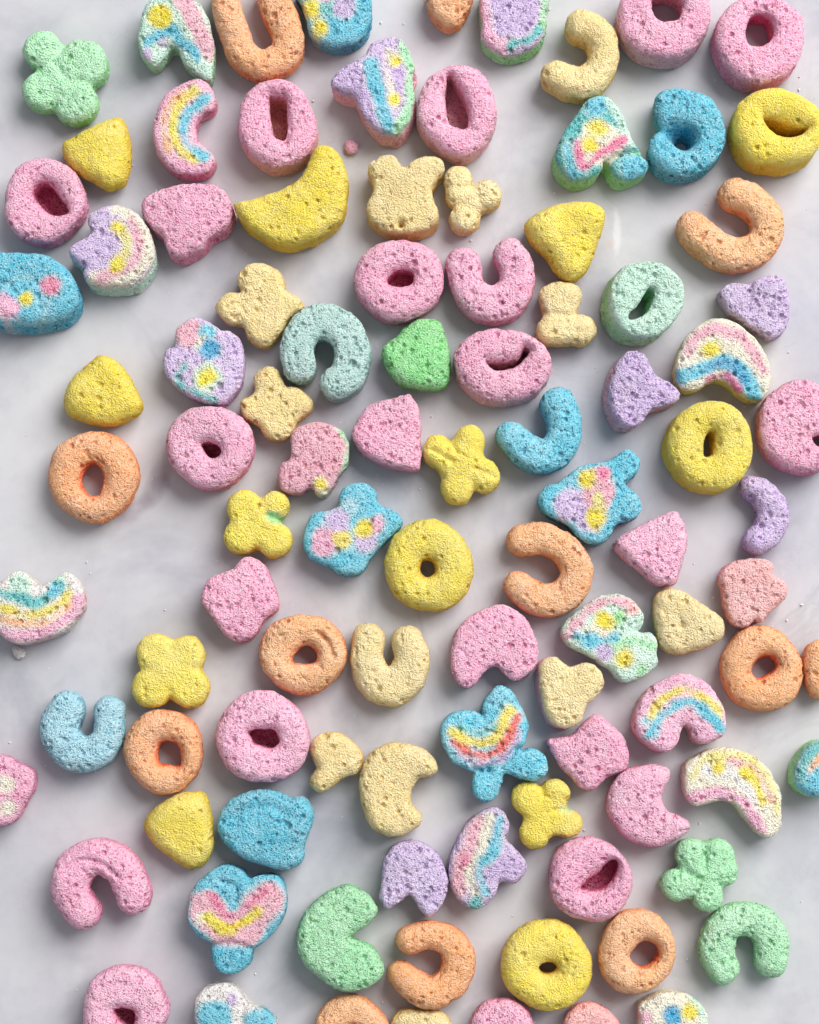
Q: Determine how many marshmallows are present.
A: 100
